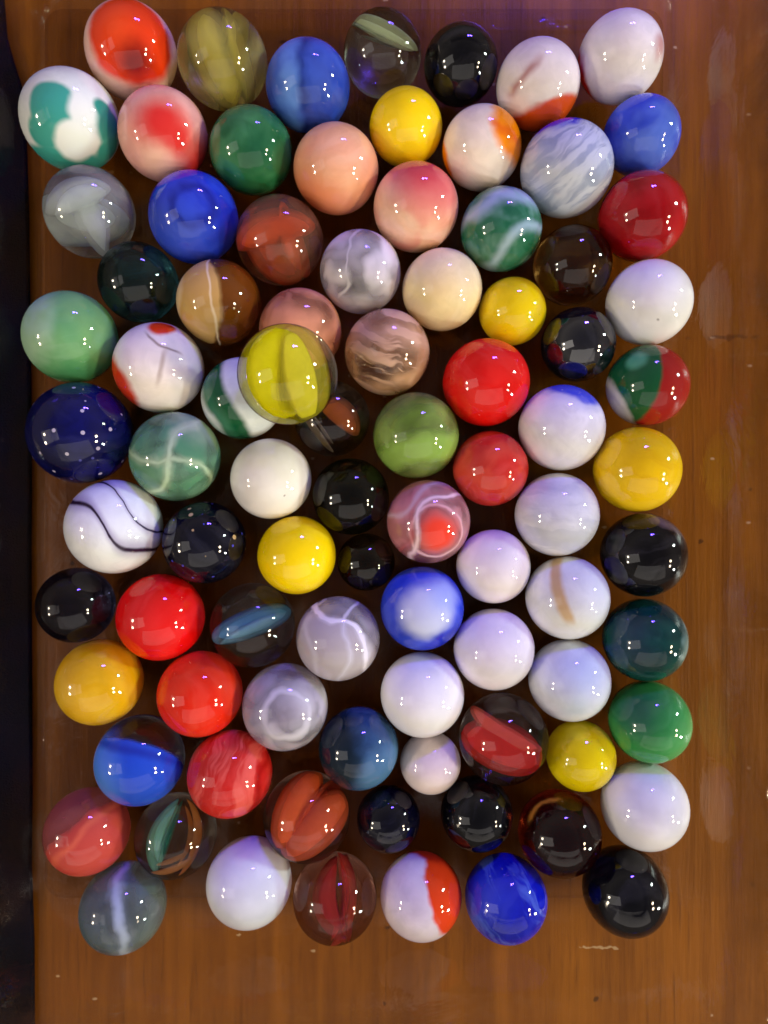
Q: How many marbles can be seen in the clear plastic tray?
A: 87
